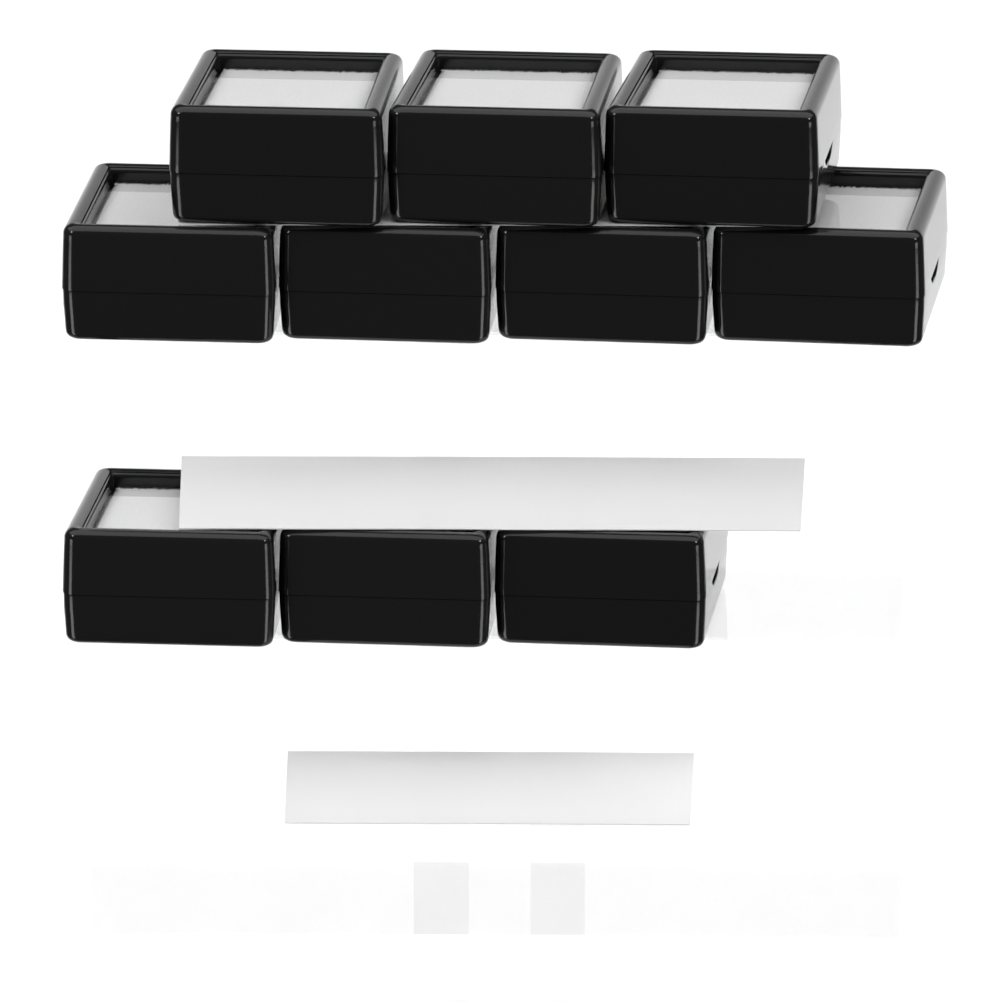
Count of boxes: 10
